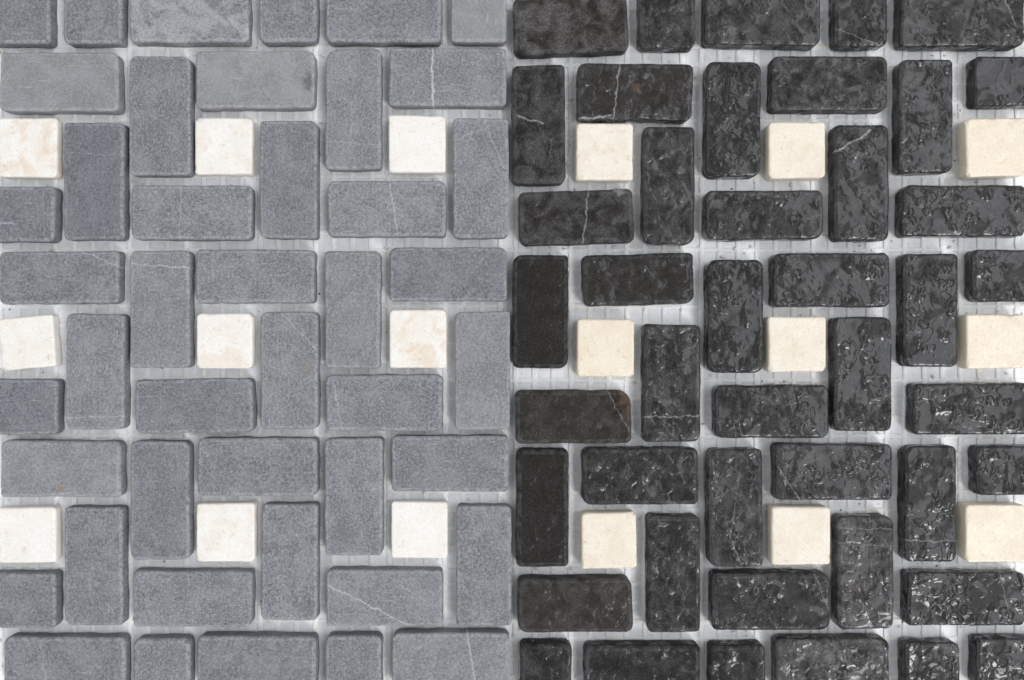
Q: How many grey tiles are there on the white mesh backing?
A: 44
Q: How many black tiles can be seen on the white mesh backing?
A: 44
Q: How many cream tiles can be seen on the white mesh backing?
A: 18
